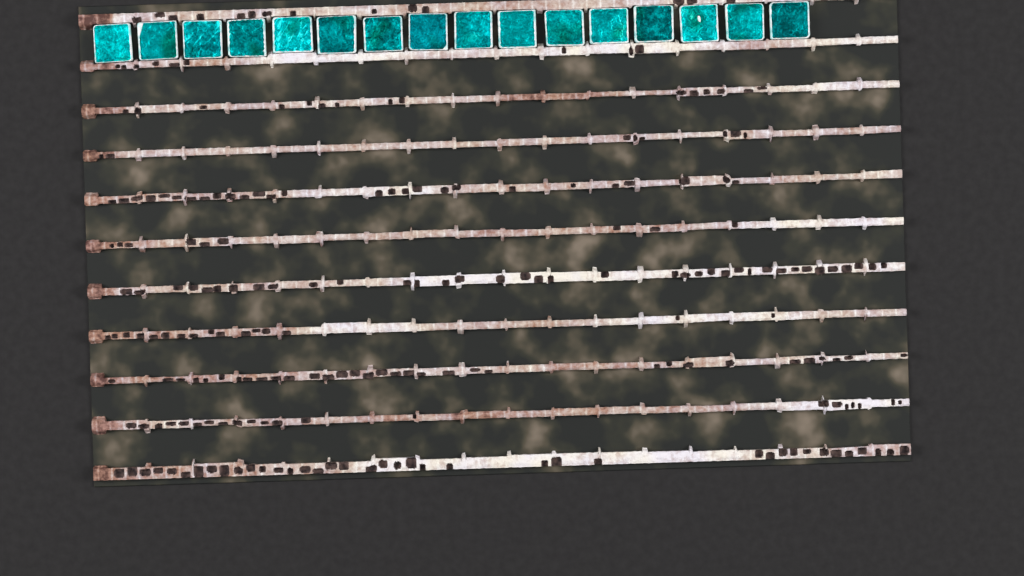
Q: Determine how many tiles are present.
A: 16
